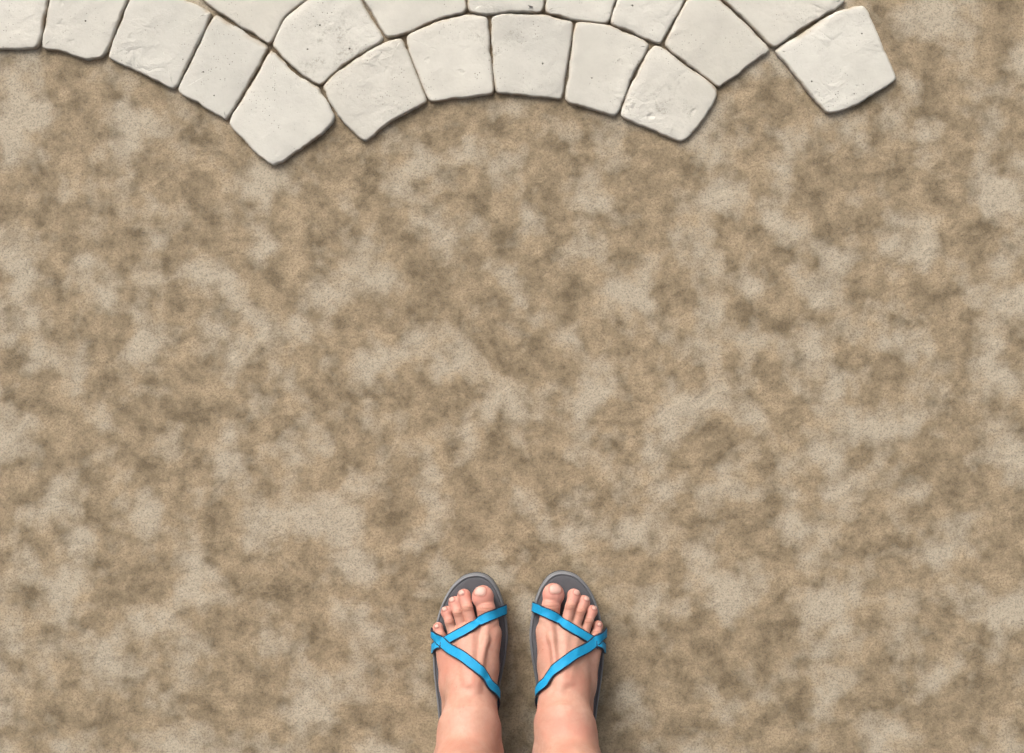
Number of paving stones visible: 19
